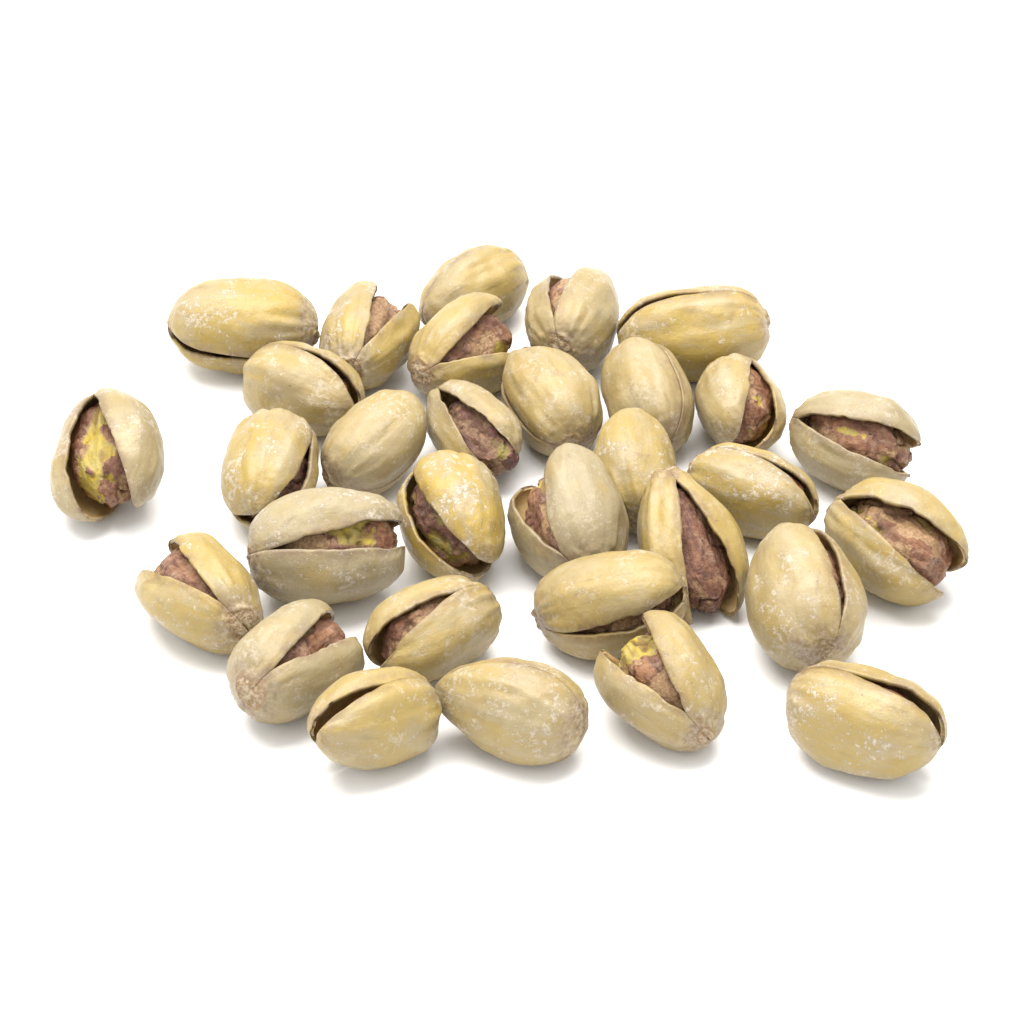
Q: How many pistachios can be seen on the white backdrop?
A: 31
